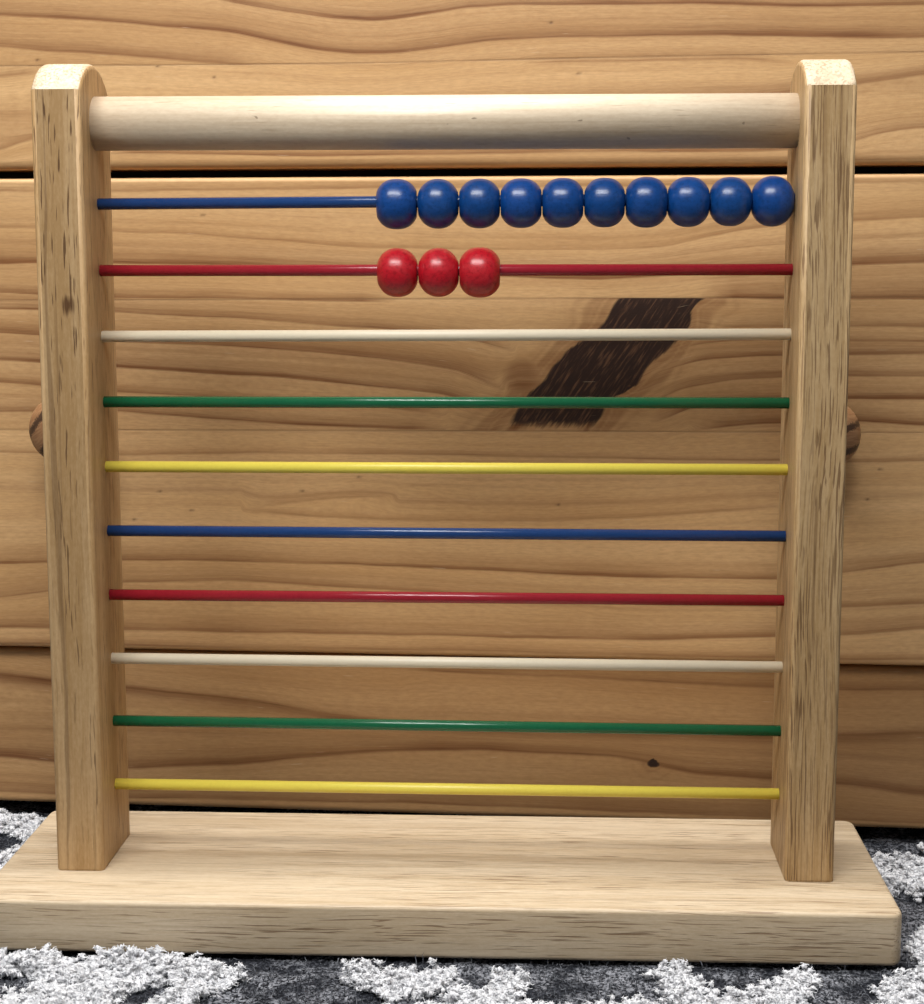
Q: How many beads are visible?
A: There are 13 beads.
